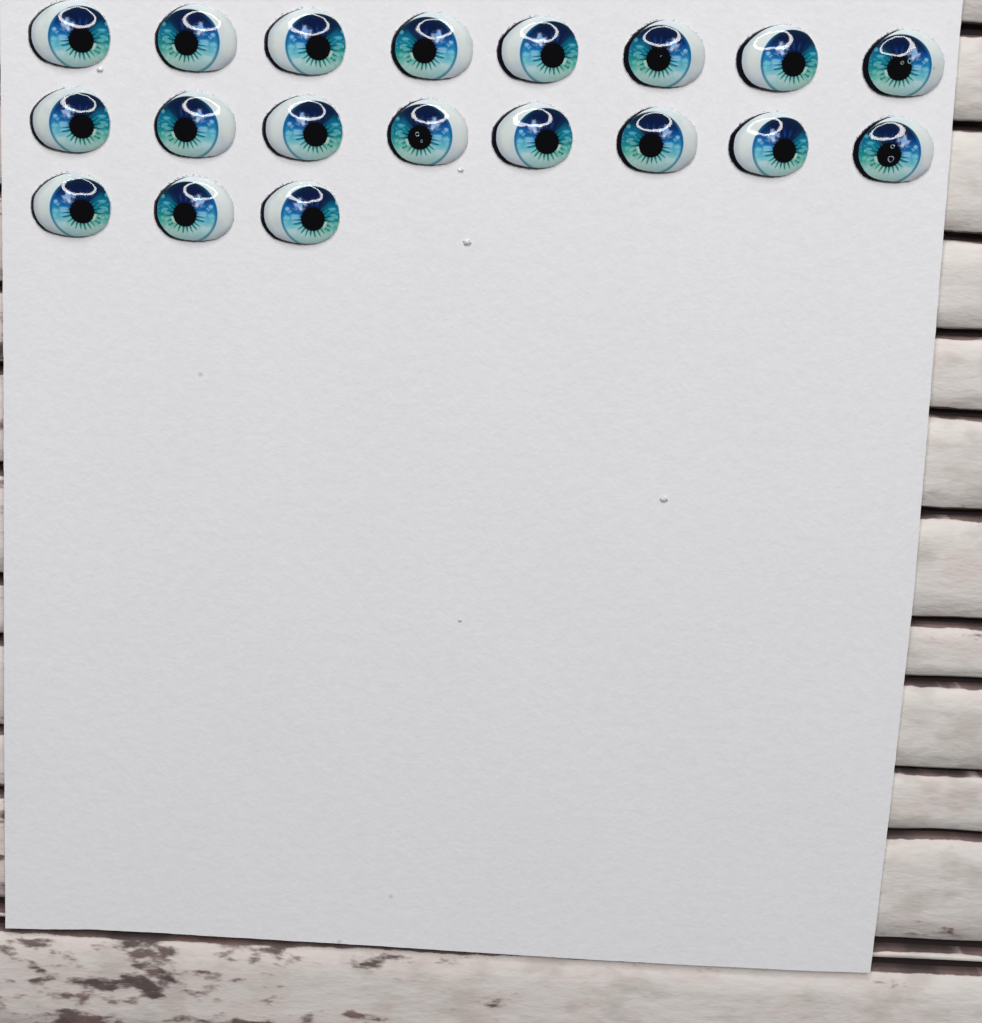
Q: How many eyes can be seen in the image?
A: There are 19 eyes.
